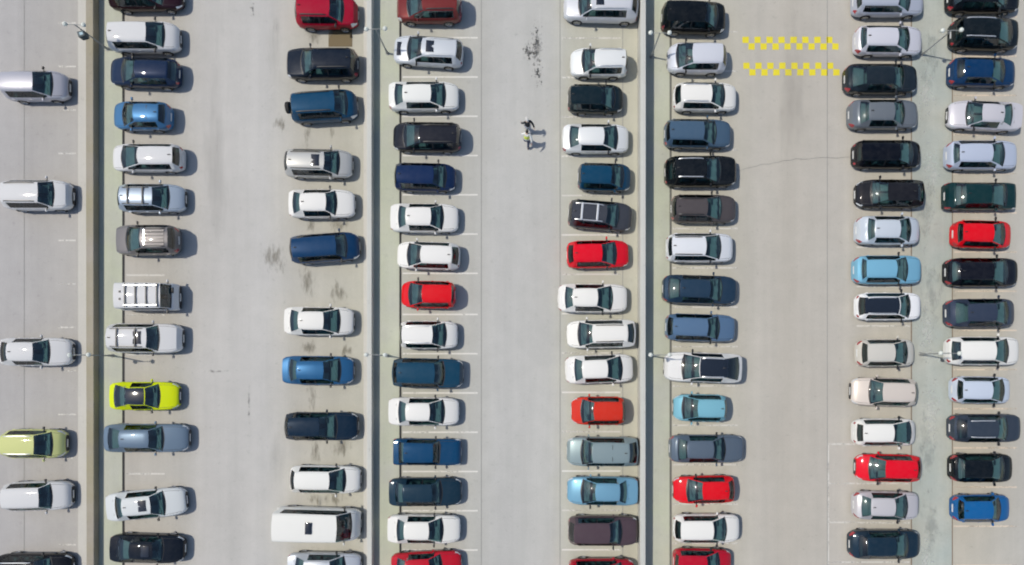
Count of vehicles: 105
